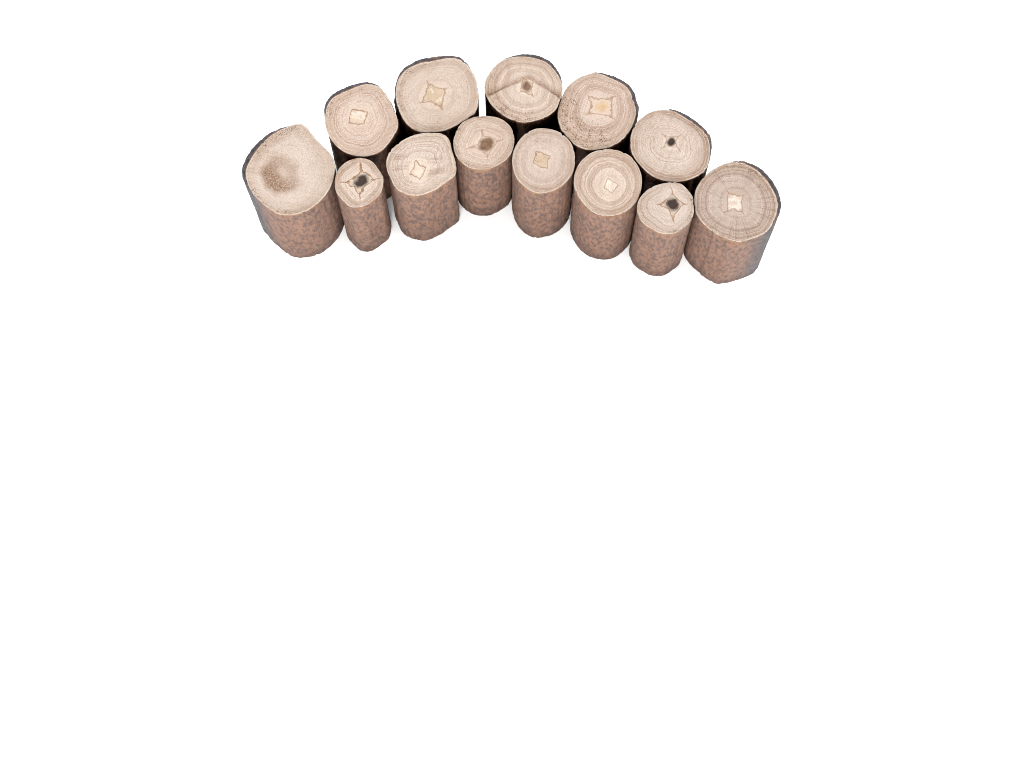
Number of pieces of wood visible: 13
